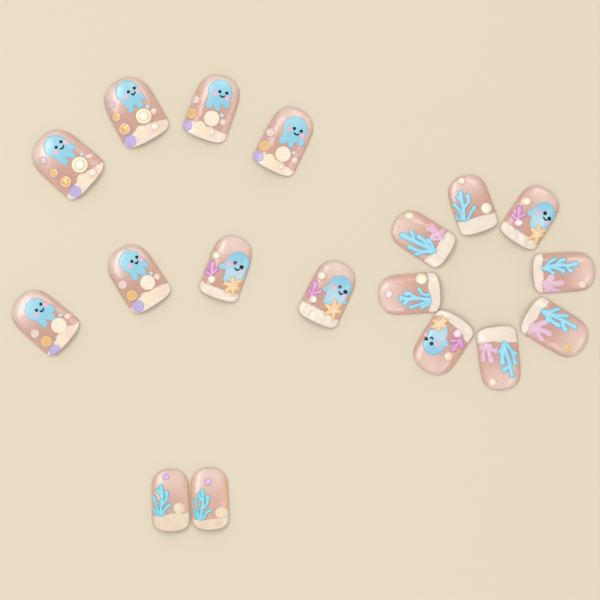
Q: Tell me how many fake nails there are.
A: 18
